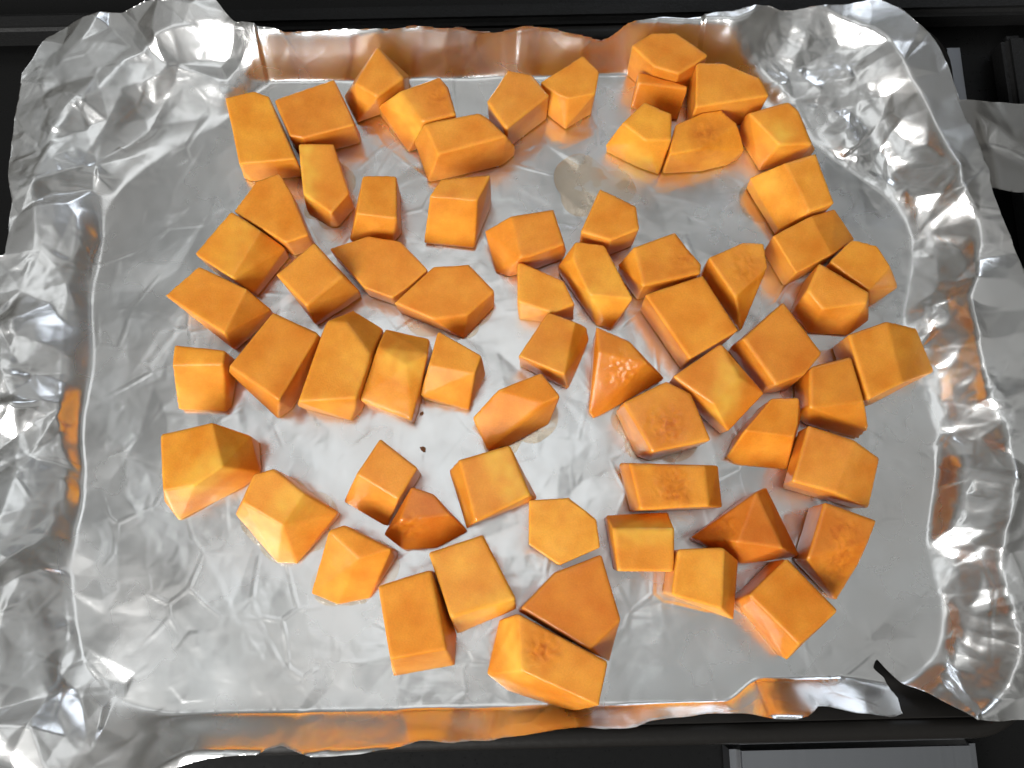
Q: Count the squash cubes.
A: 65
